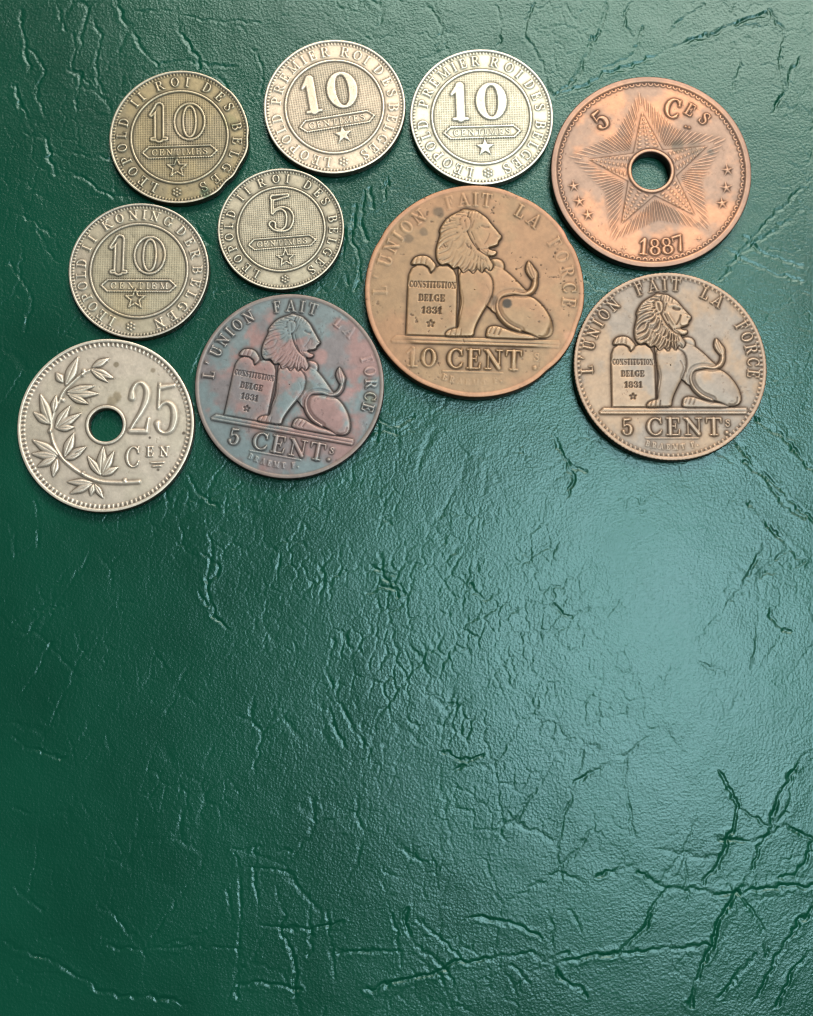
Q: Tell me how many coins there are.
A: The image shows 10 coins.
